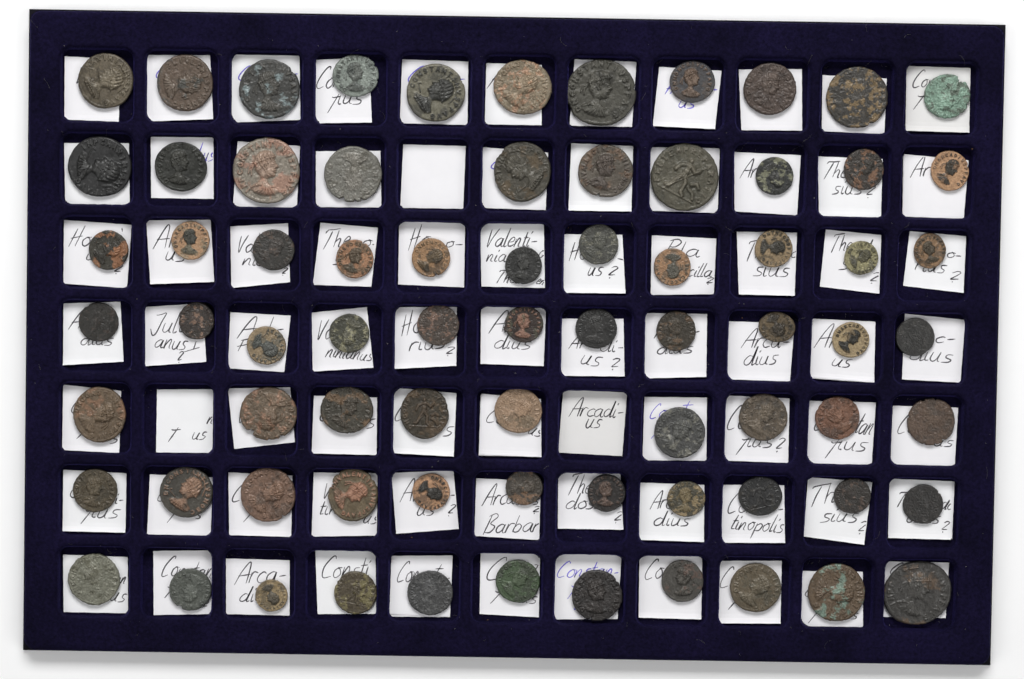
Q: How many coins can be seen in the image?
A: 74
